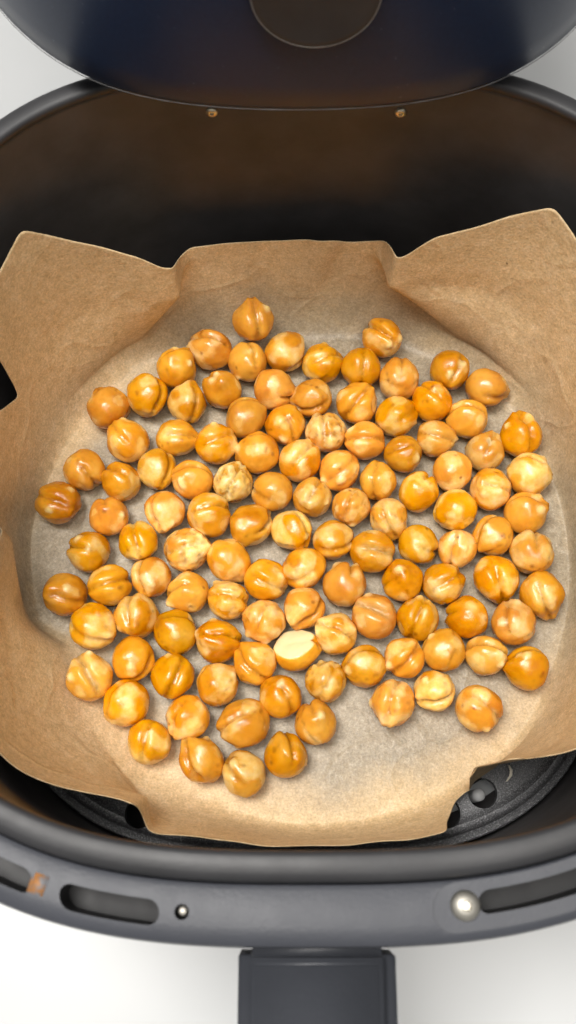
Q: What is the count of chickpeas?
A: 114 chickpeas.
